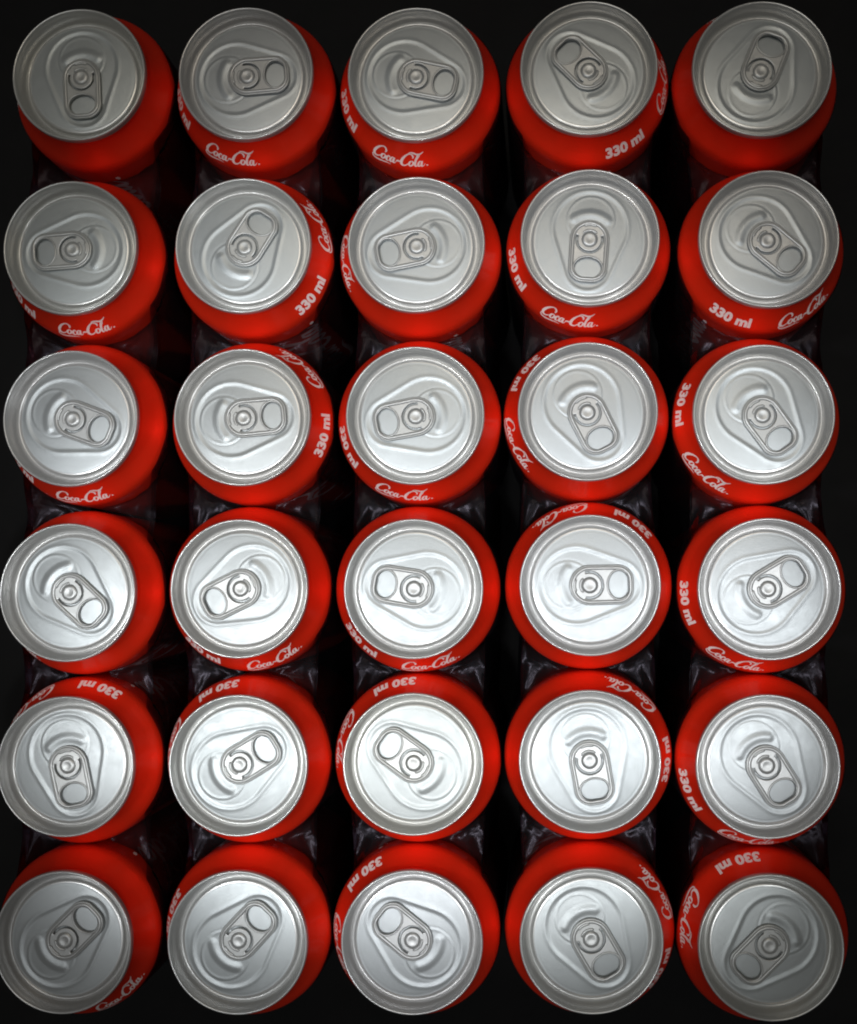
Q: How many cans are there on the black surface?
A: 30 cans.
